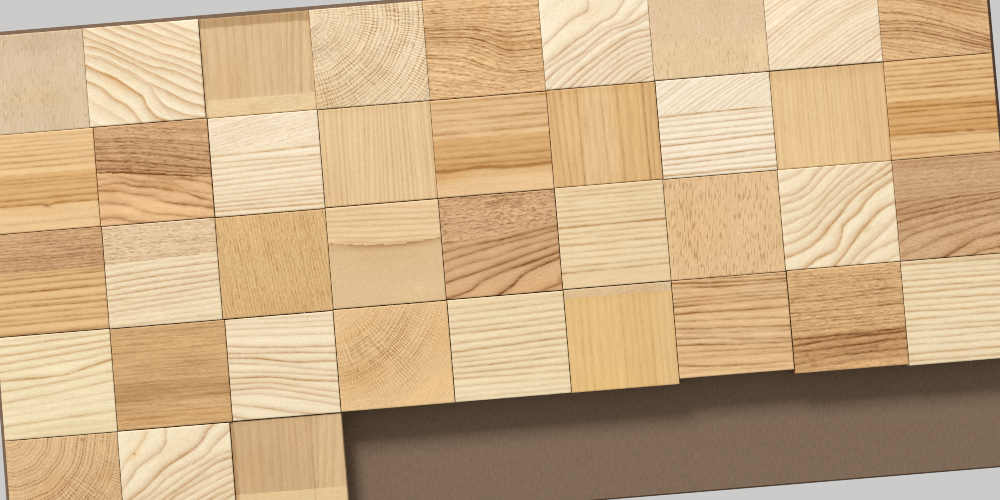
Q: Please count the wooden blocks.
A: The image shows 39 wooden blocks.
